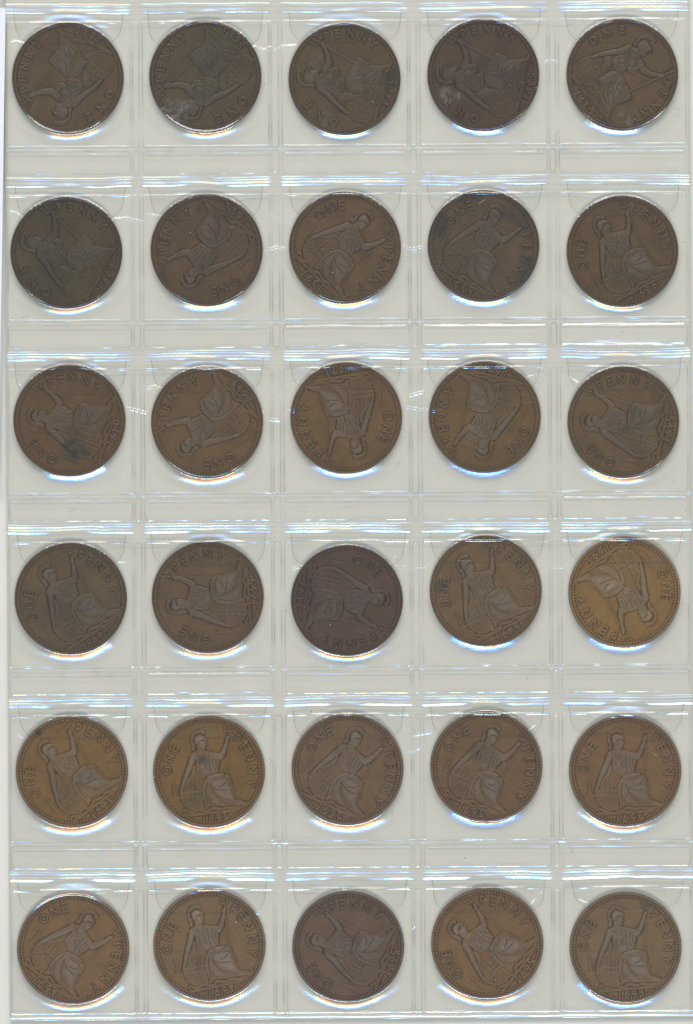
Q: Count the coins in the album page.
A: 30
